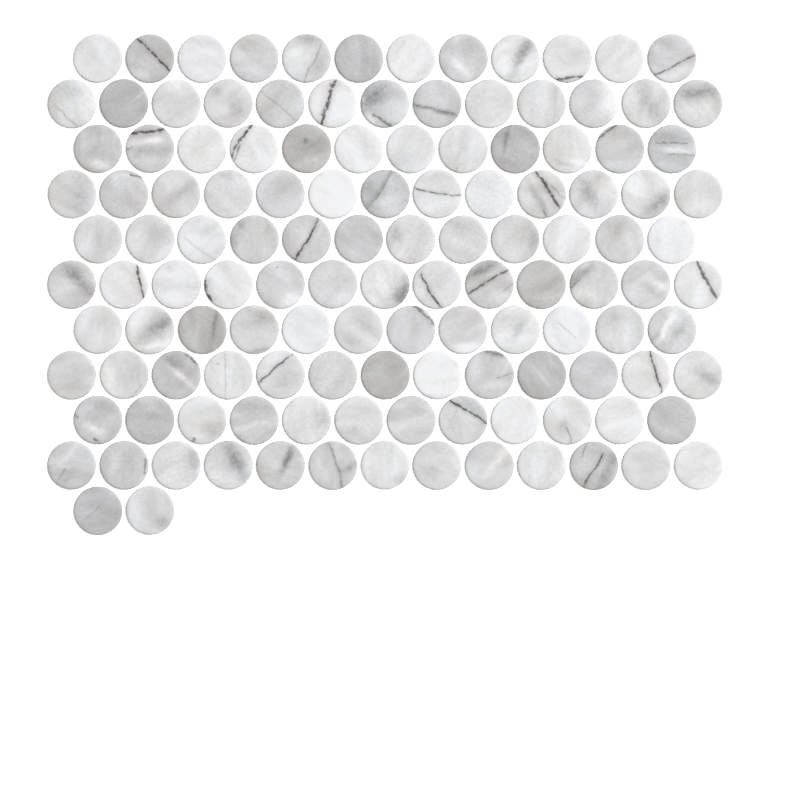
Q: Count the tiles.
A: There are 127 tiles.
